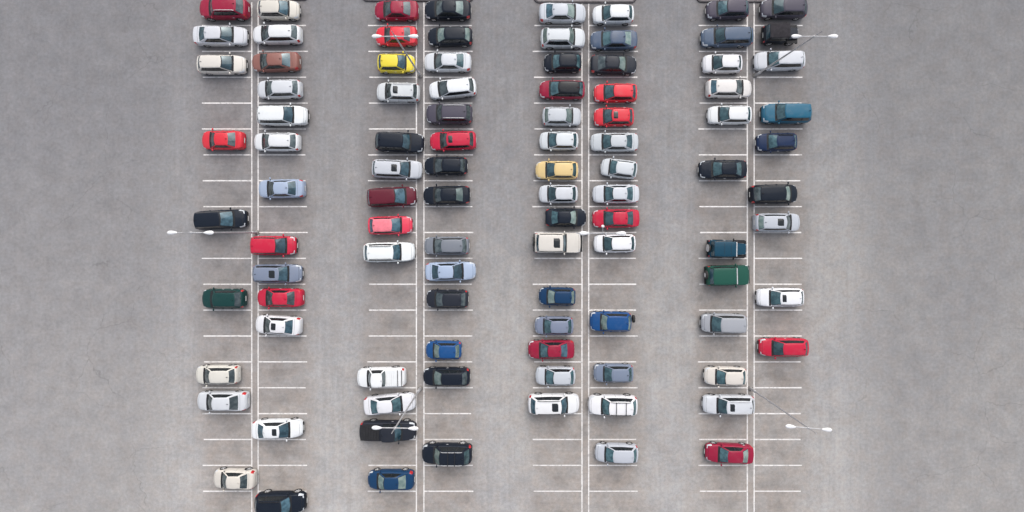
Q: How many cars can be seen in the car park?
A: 99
